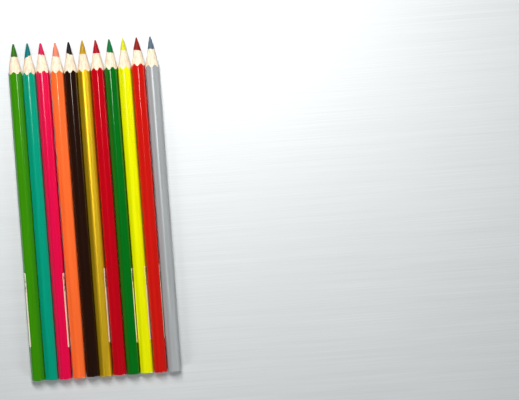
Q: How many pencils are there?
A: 11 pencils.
